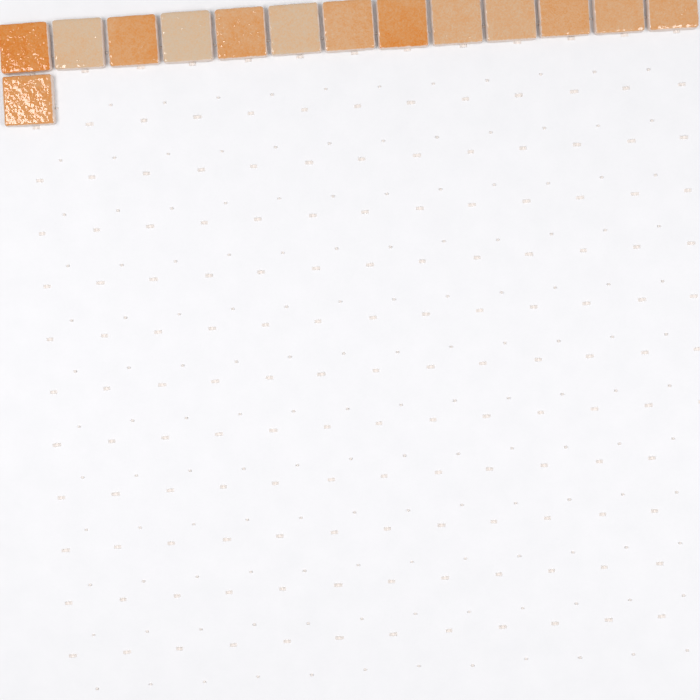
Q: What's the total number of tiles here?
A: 14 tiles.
